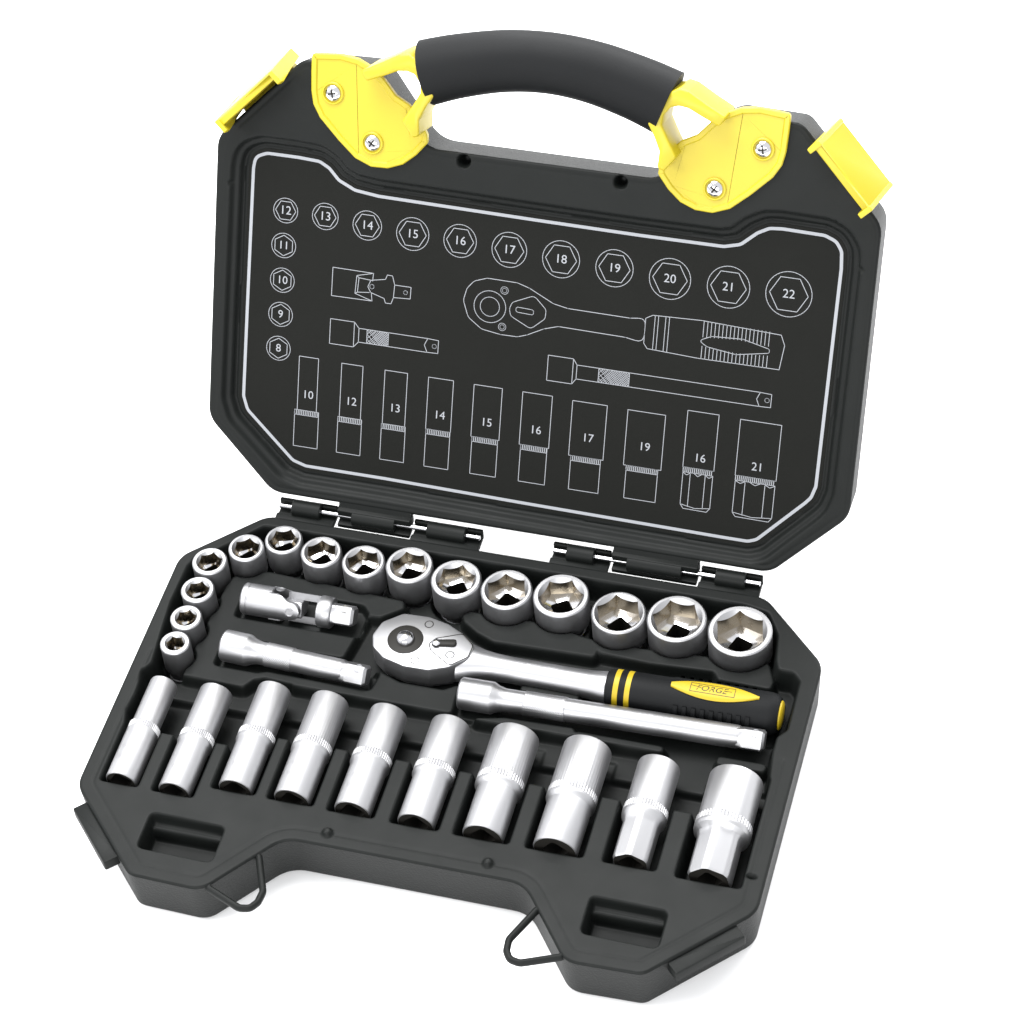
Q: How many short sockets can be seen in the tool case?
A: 15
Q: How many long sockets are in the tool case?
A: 10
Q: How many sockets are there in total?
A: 25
